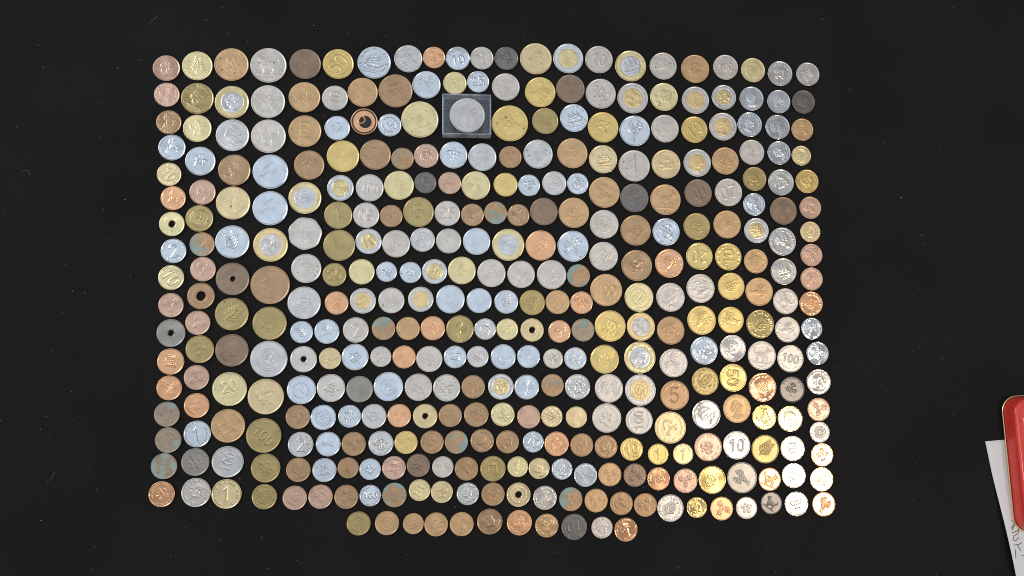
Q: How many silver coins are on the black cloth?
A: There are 146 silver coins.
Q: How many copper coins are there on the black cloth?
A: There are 125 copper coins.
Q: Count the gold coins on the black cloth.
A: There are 83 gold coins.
